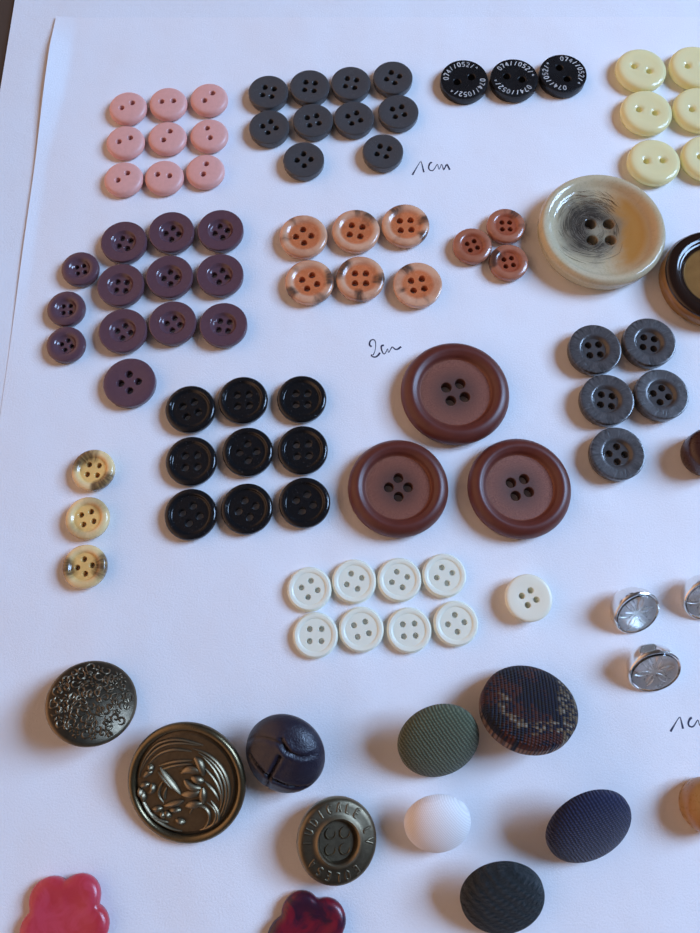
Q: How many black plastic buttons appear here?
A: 12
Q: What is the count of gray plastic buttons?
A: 15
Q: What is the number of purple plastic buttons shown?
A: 13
